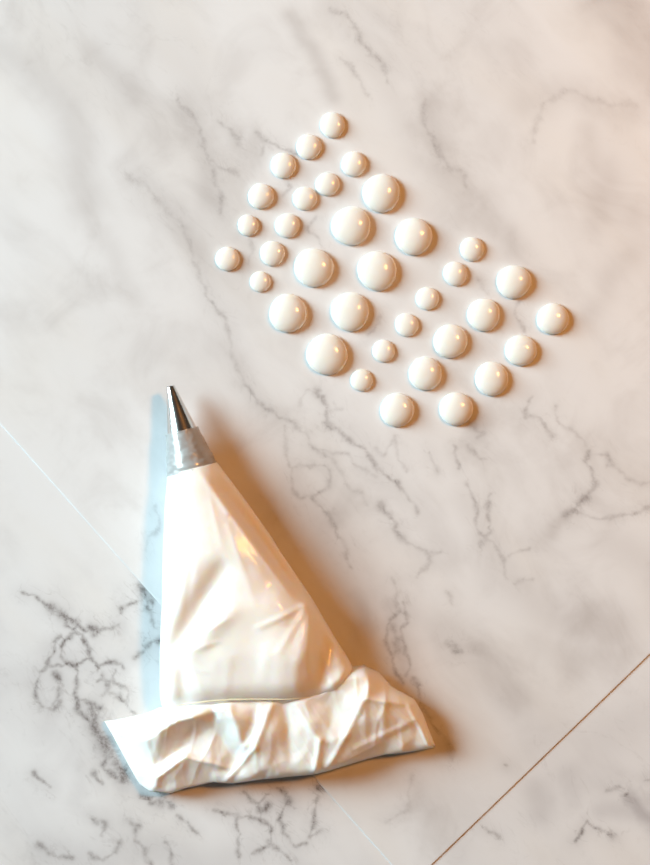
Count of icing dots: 35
